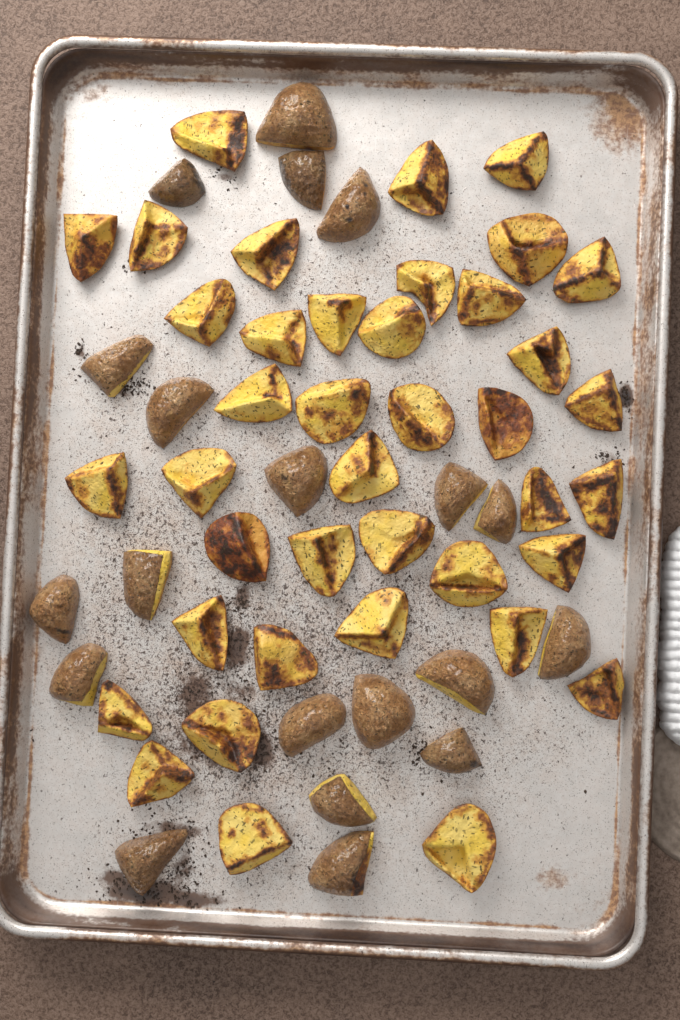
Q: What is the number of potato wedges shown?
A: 60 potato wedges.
